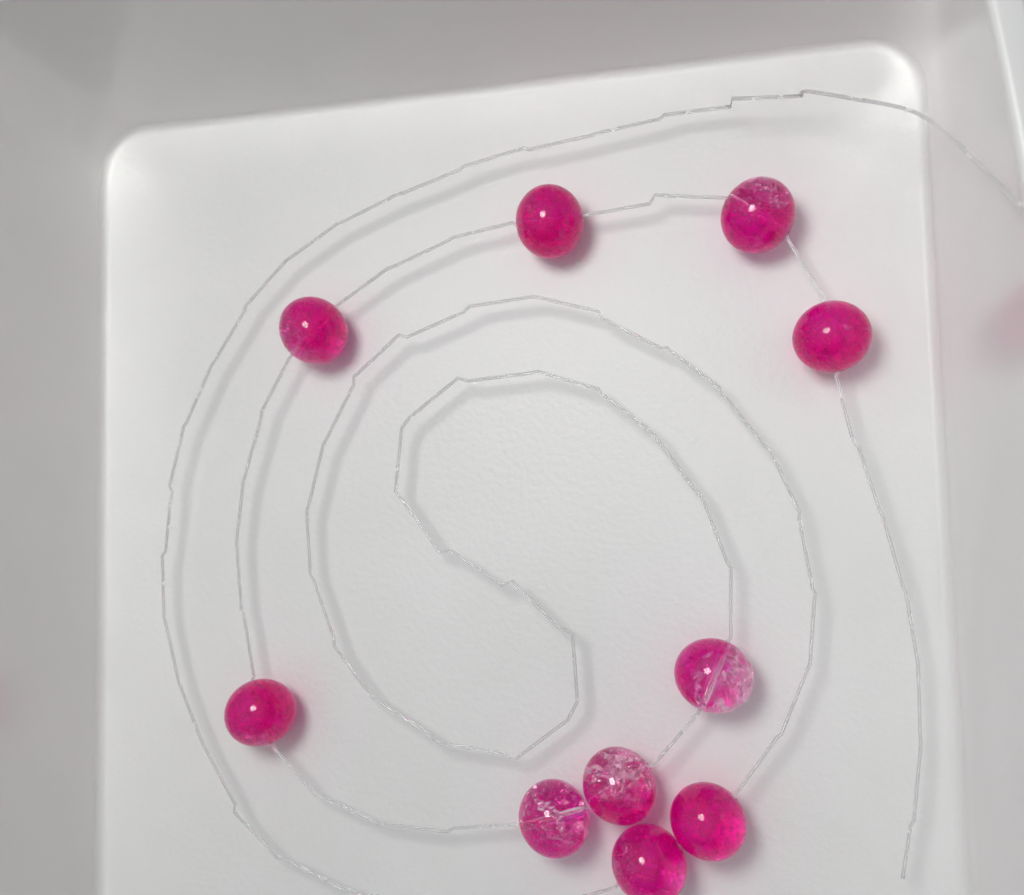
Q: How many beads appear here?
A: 10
